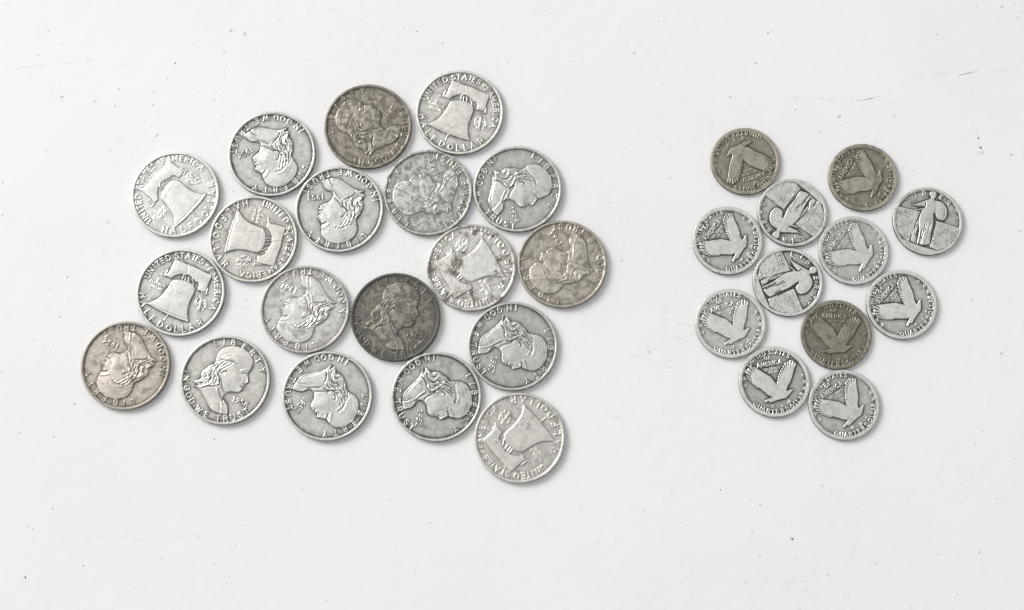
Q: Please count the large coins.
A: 19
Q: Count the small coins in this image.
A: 12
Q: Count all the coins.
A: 31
